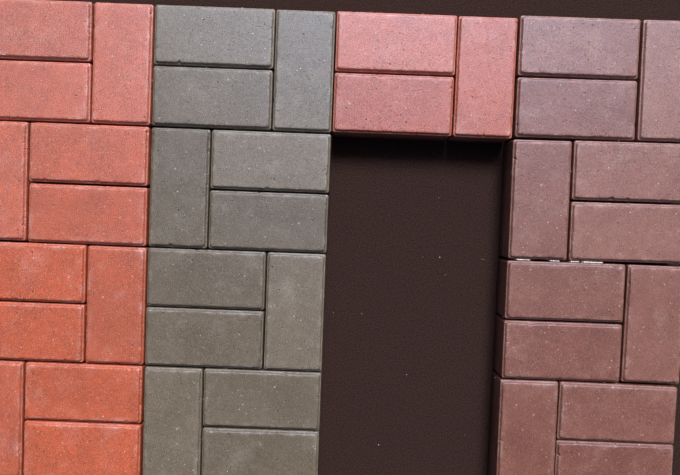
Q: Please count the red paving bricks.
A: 15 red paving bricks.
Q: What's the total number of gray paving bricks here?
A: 12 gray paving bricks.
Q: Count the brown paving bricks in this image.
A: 12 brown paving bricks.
